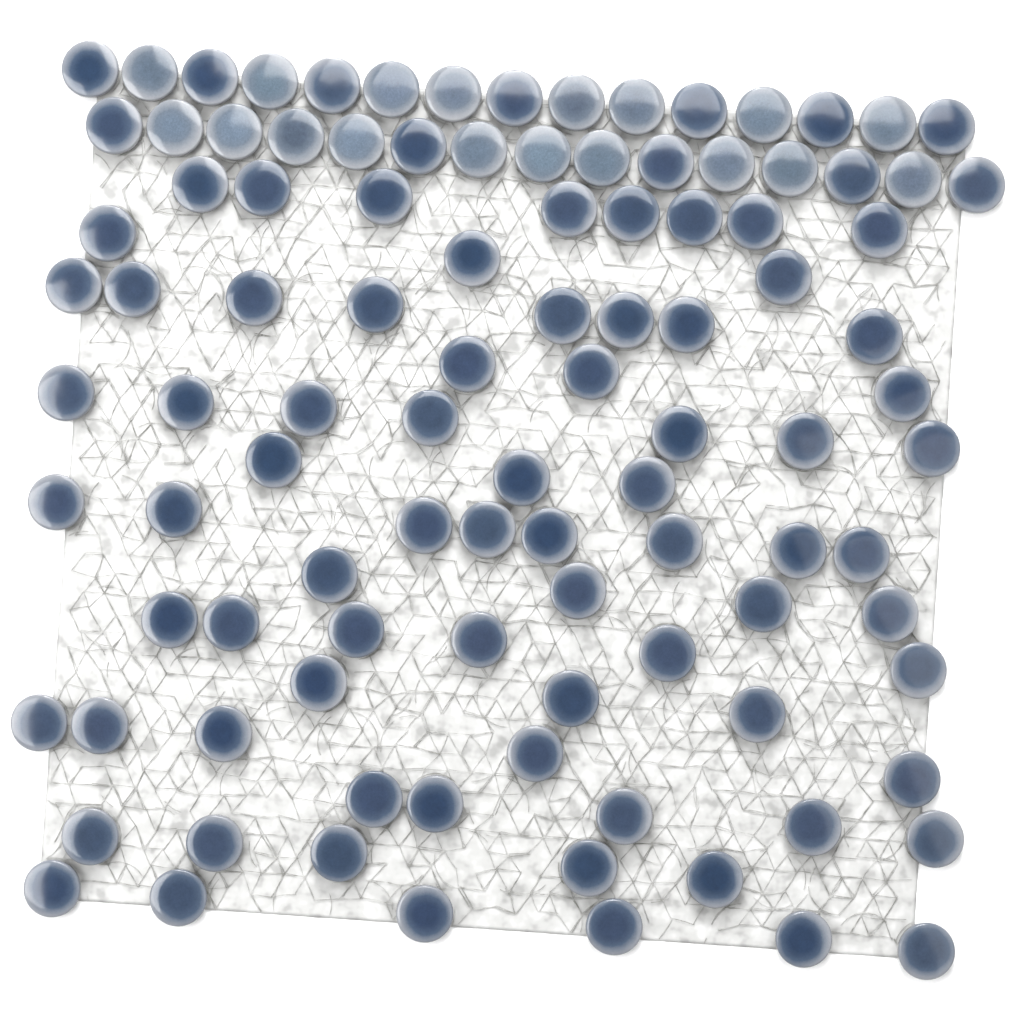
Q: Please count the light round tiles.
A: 18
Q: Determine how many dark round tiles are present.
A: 86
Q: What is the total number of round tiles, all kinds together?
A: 104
